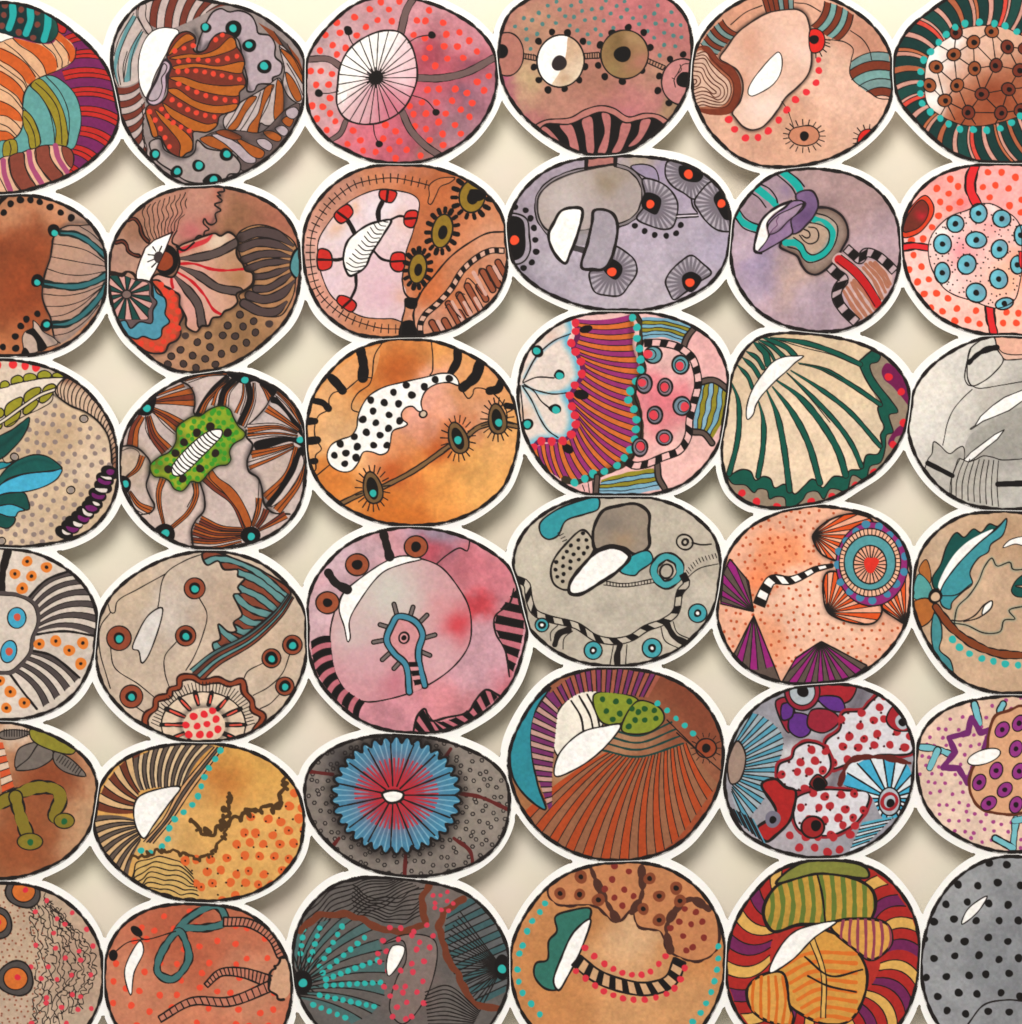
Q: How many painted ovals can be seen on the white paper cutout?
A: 36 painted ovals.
